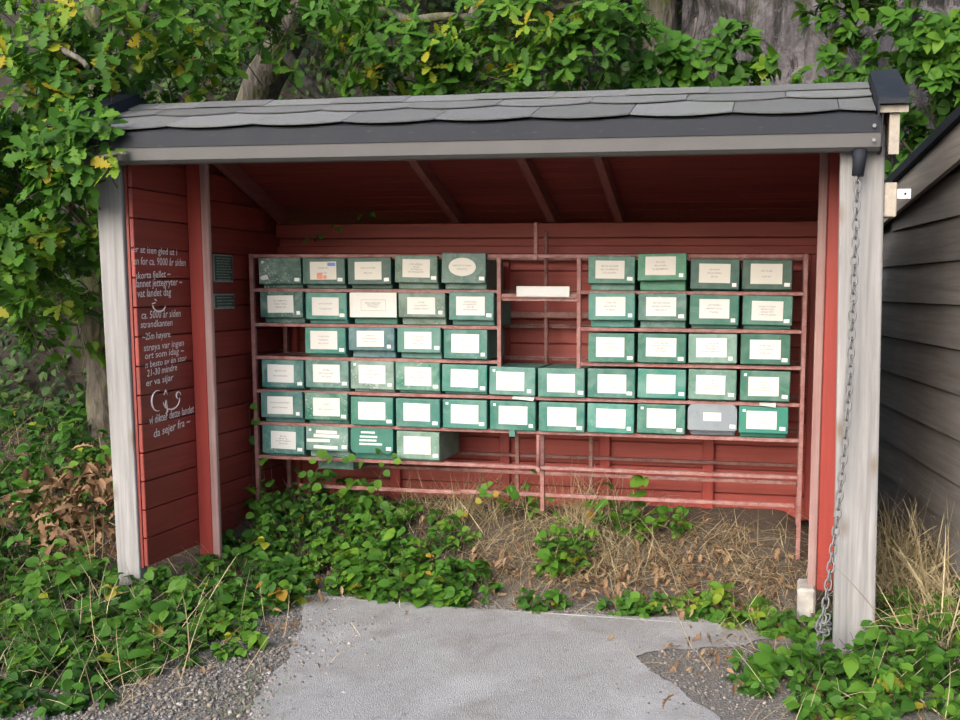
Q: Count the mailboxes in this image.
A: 52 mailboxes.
